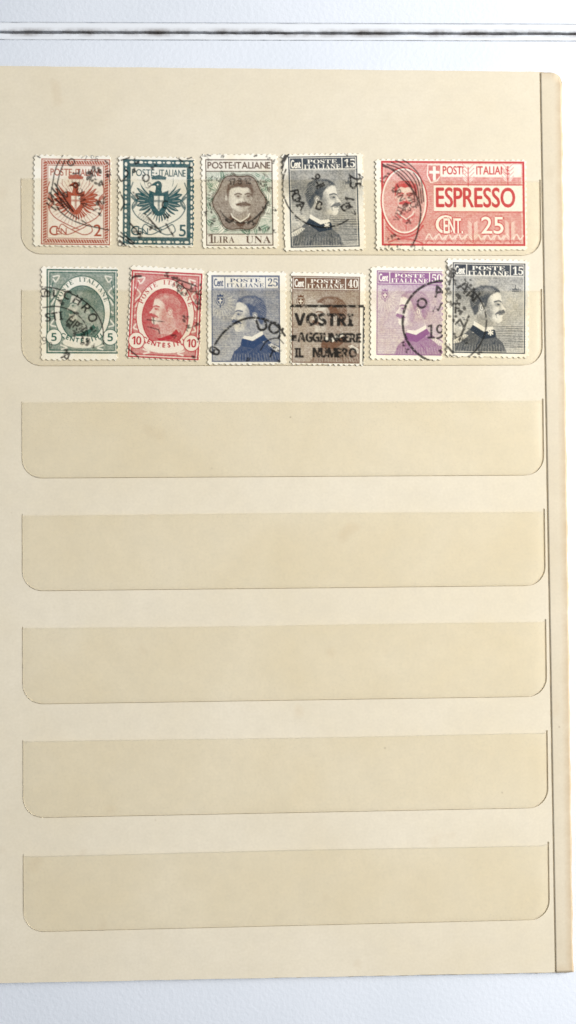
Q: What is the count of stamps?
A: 11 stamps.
